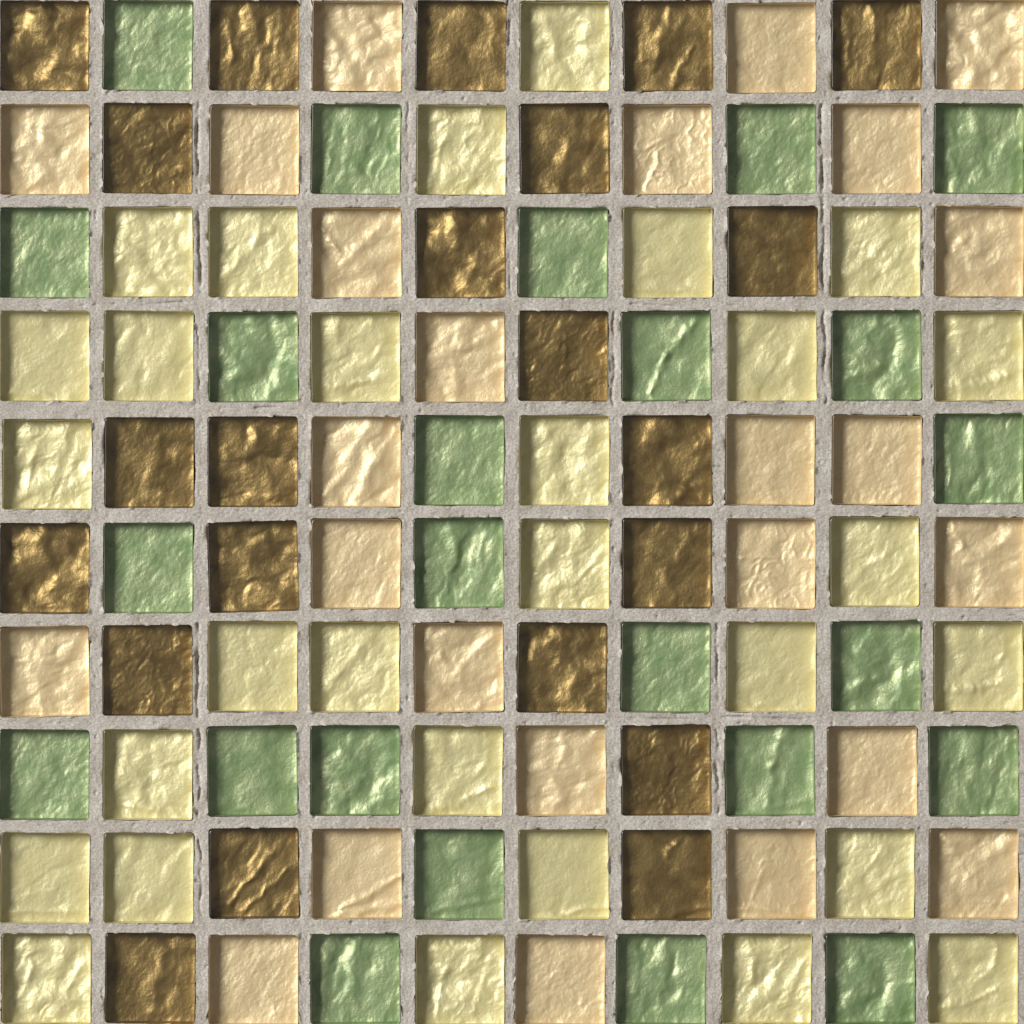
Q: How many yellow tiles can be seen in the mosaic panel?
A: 29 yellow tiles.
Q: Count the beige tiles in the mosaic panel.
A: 25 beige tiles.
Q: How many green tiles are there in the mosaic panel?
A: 24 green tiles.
